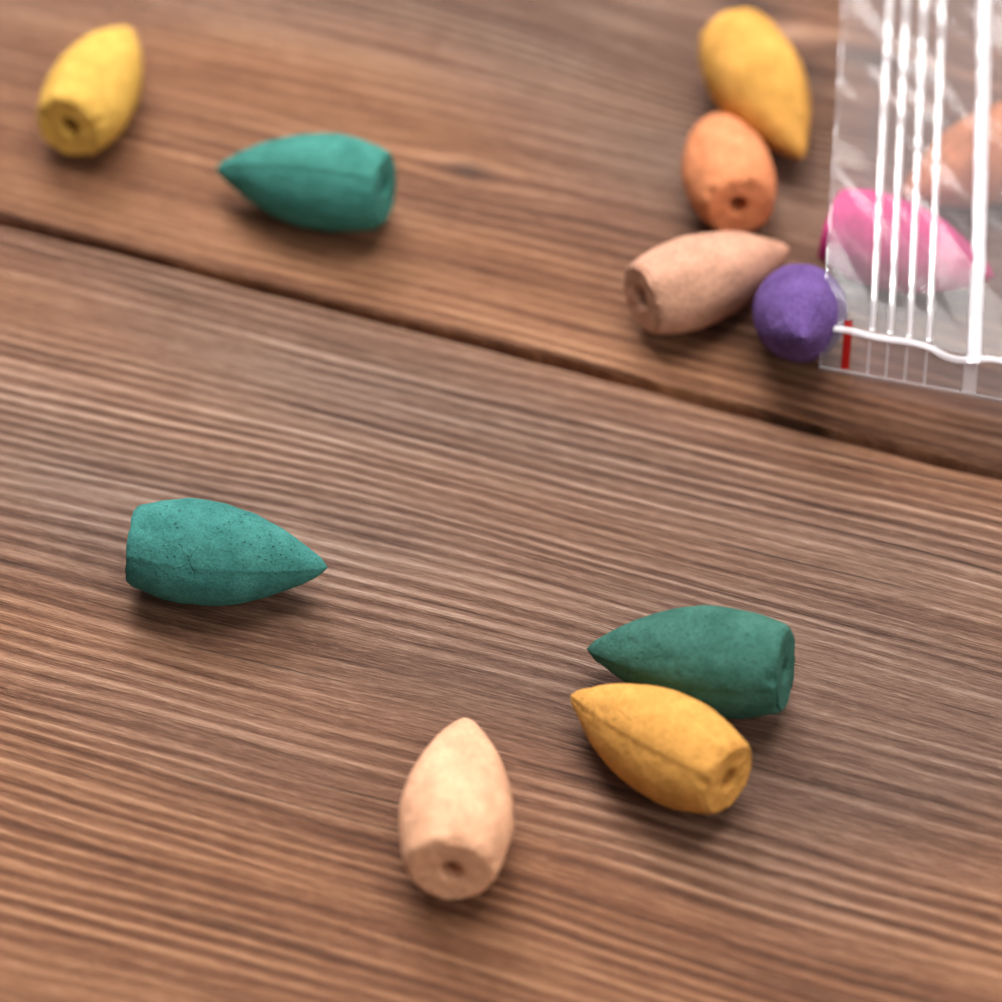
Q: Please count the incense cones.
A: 12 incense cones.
